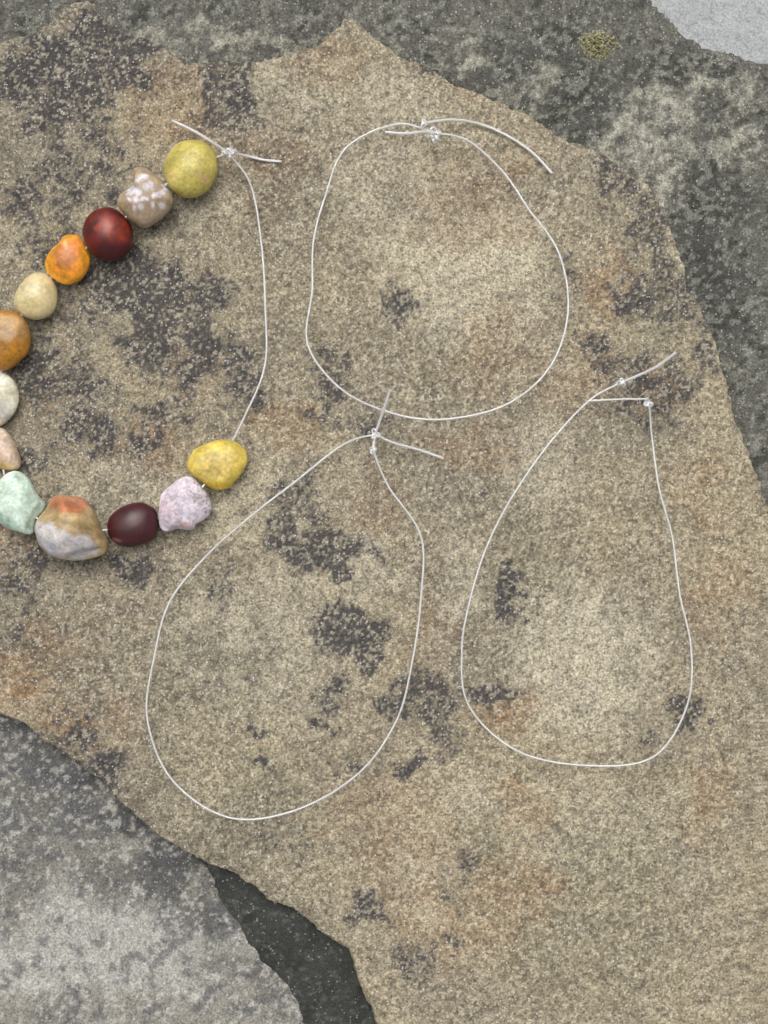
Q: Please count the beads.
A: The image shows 13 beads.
